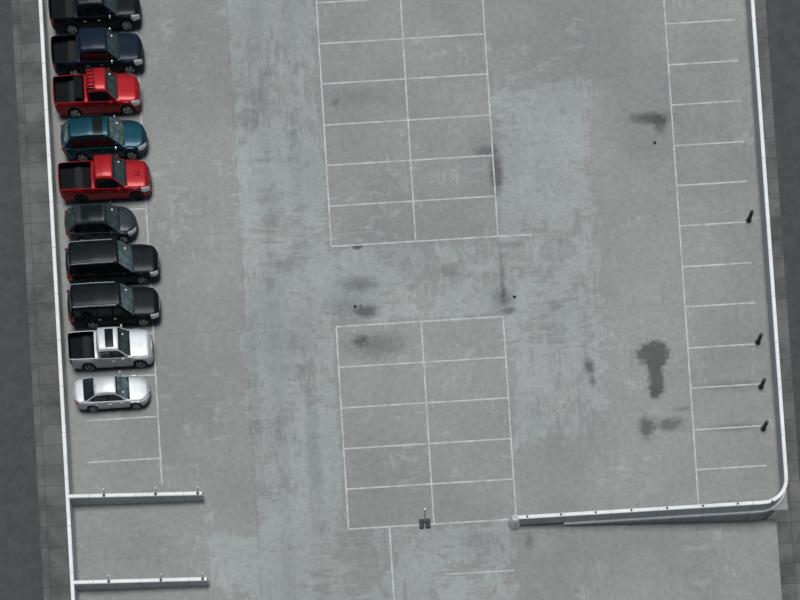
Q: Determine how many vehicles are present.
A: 10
